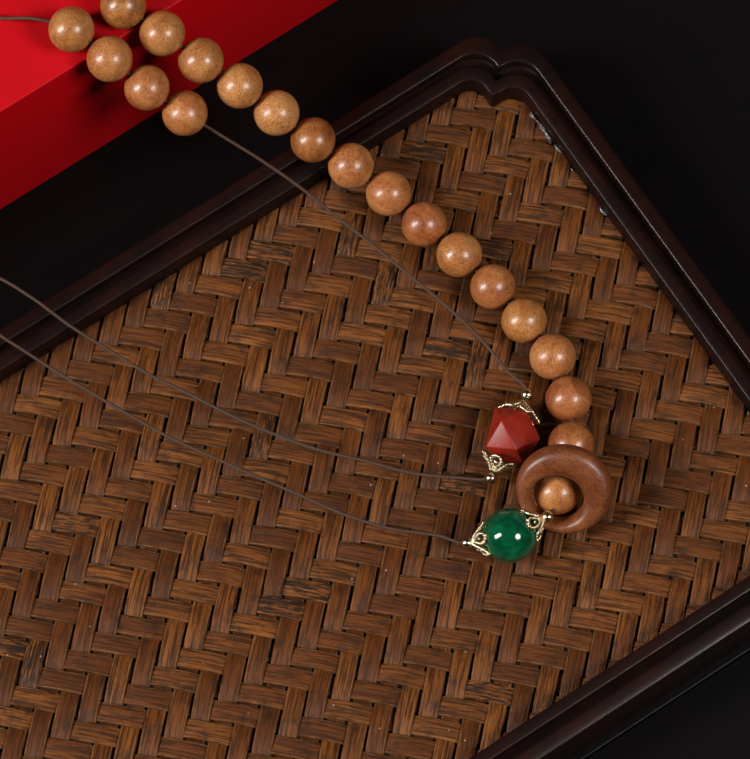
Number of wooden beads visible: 20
